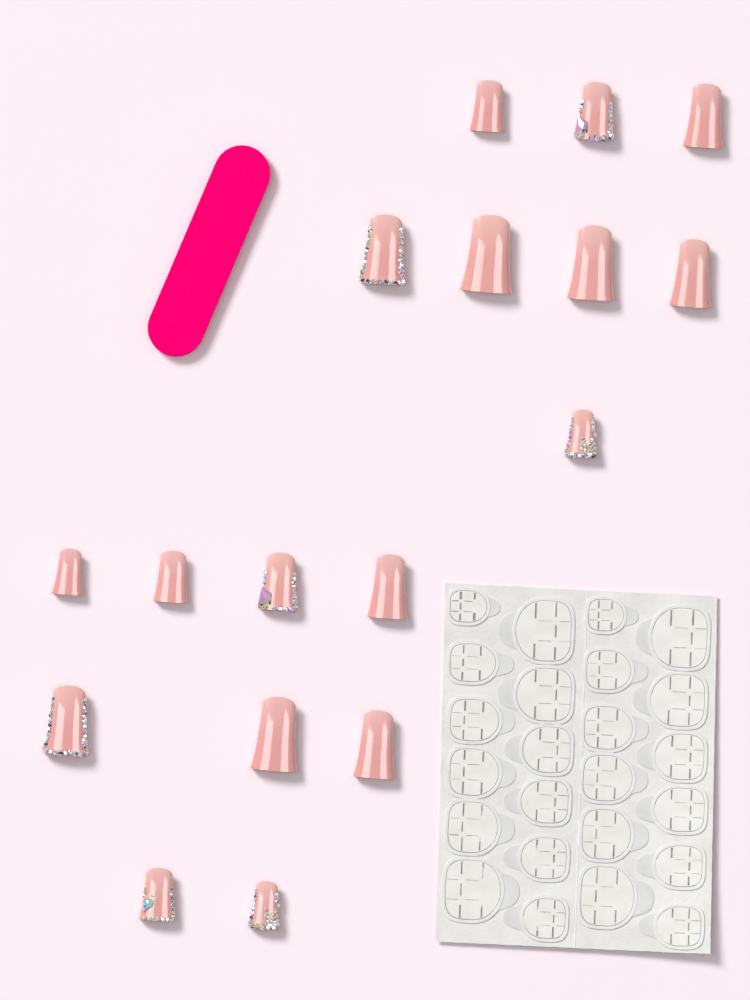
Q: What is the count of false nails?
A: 17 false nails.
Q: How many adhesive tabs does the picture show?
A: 24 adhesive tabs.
